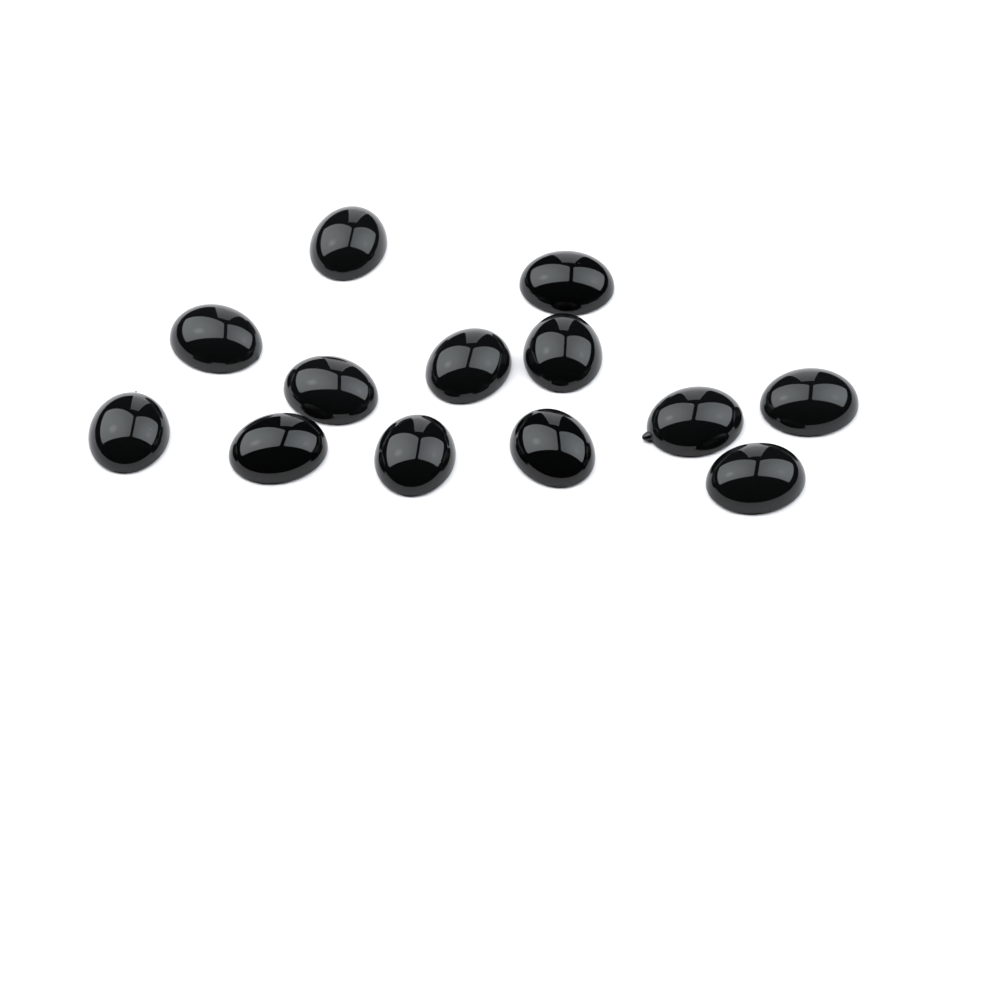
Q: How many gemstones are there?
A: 13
